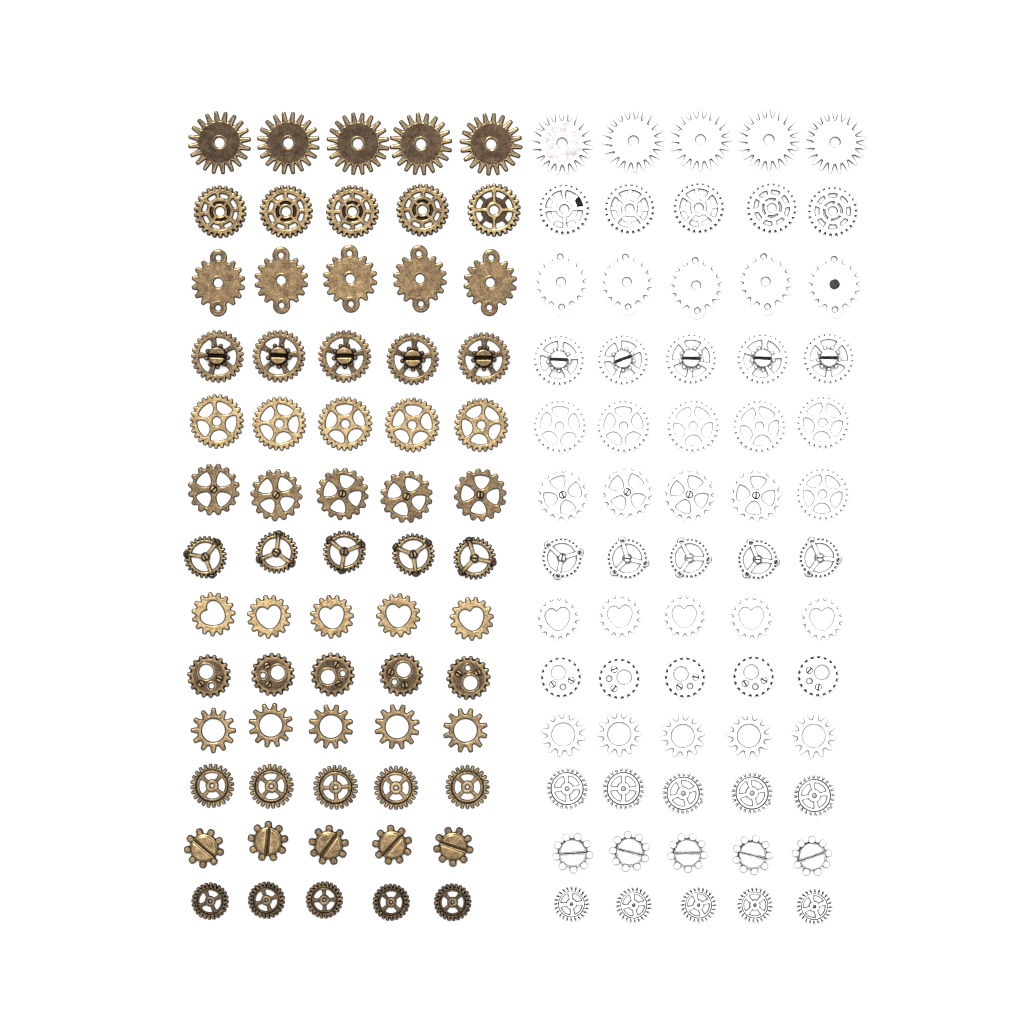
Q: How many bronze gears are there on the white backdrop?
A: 65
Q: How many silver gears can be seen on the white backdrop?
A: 65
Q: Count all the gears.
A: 130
